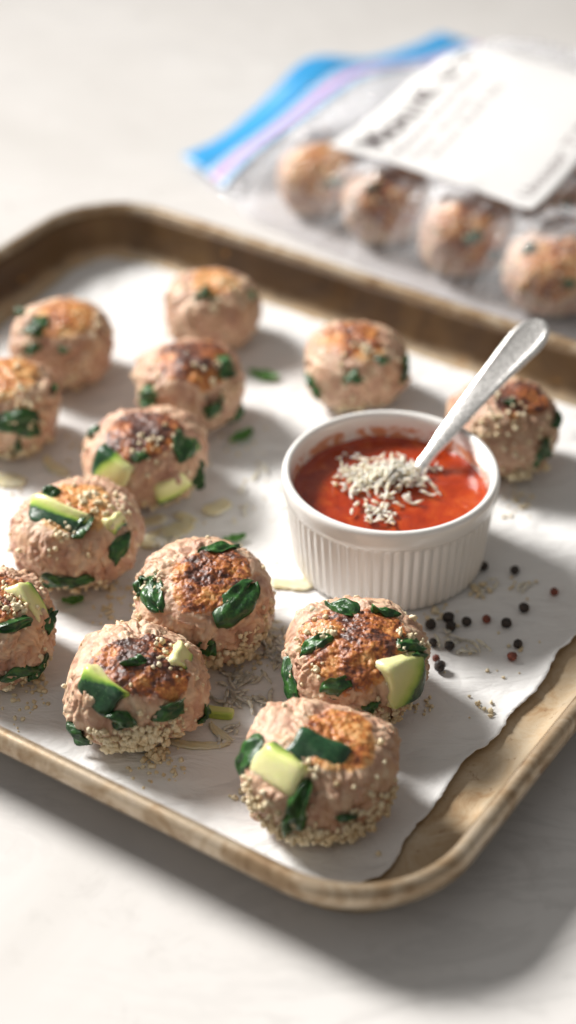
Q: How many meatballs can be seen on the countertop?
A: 18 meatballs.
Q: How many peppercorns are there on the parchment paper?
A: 16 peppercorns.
